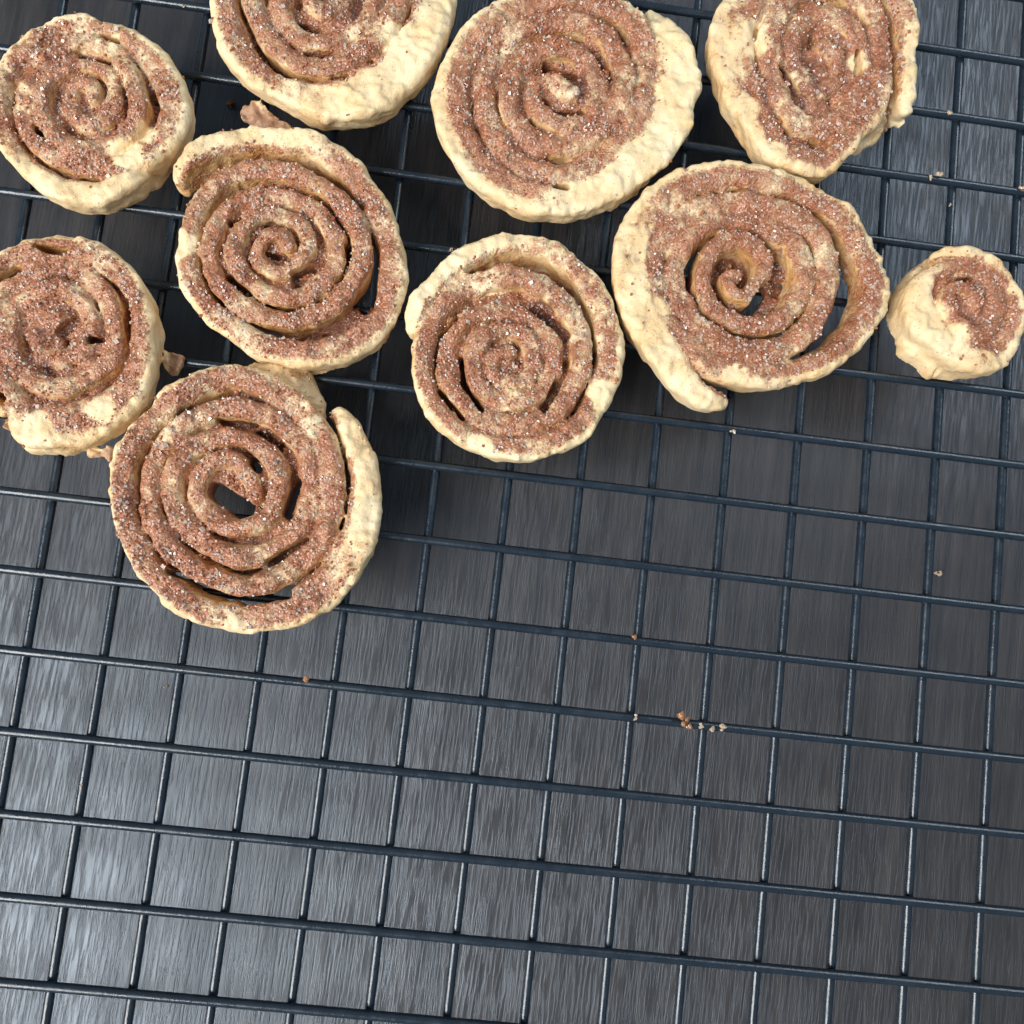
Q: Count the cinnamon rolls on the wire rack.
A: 10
